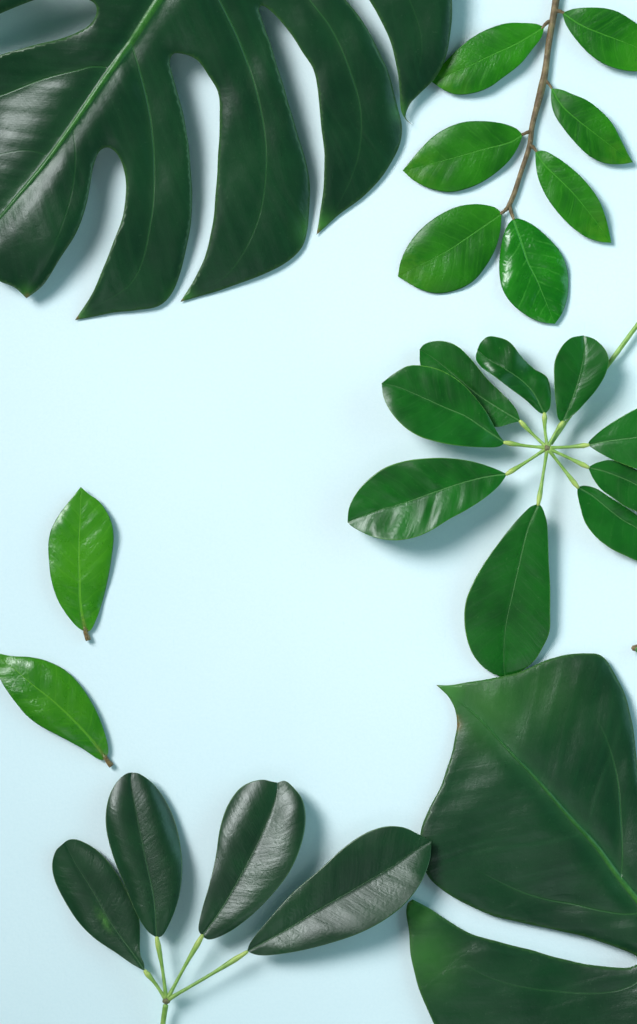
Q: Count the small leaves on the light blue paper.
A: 22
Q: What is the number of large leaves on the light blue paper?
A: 2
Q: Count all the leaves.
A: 24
